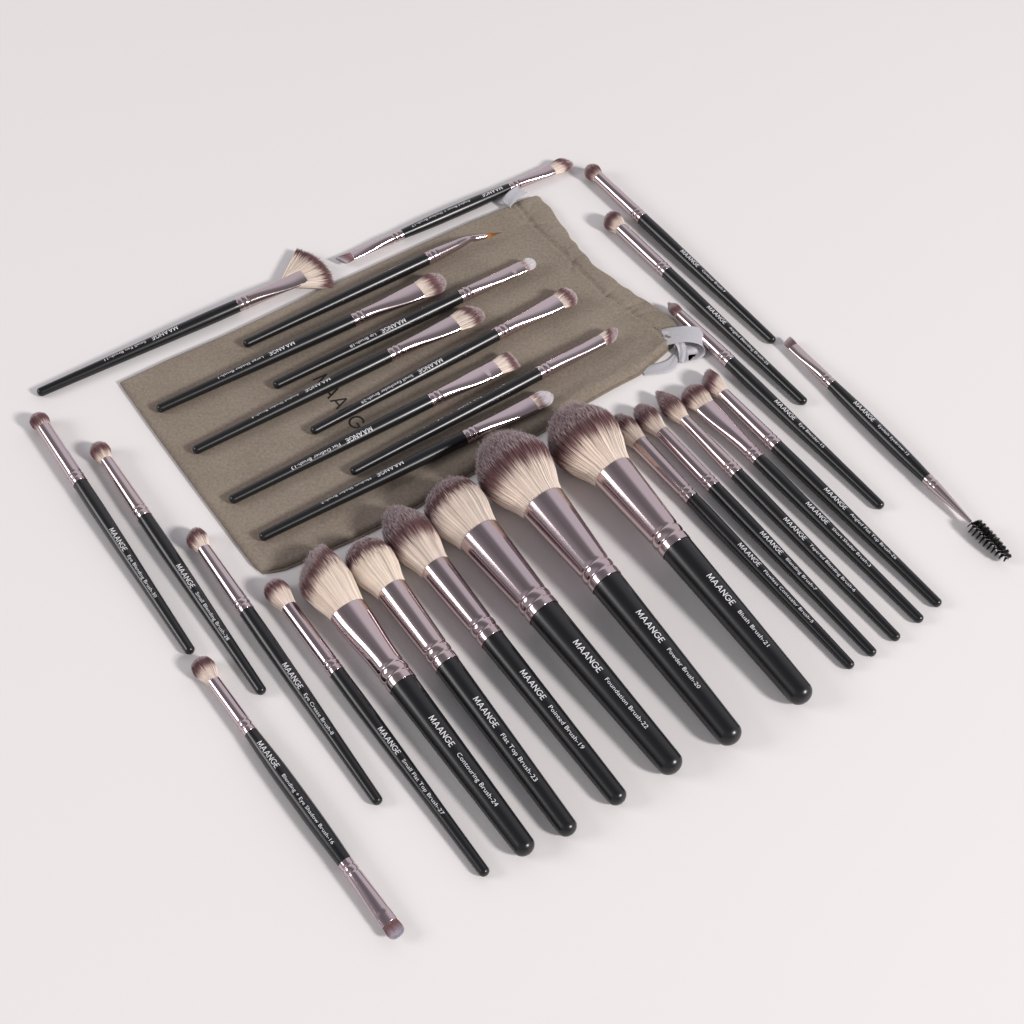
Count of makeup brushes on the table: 30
